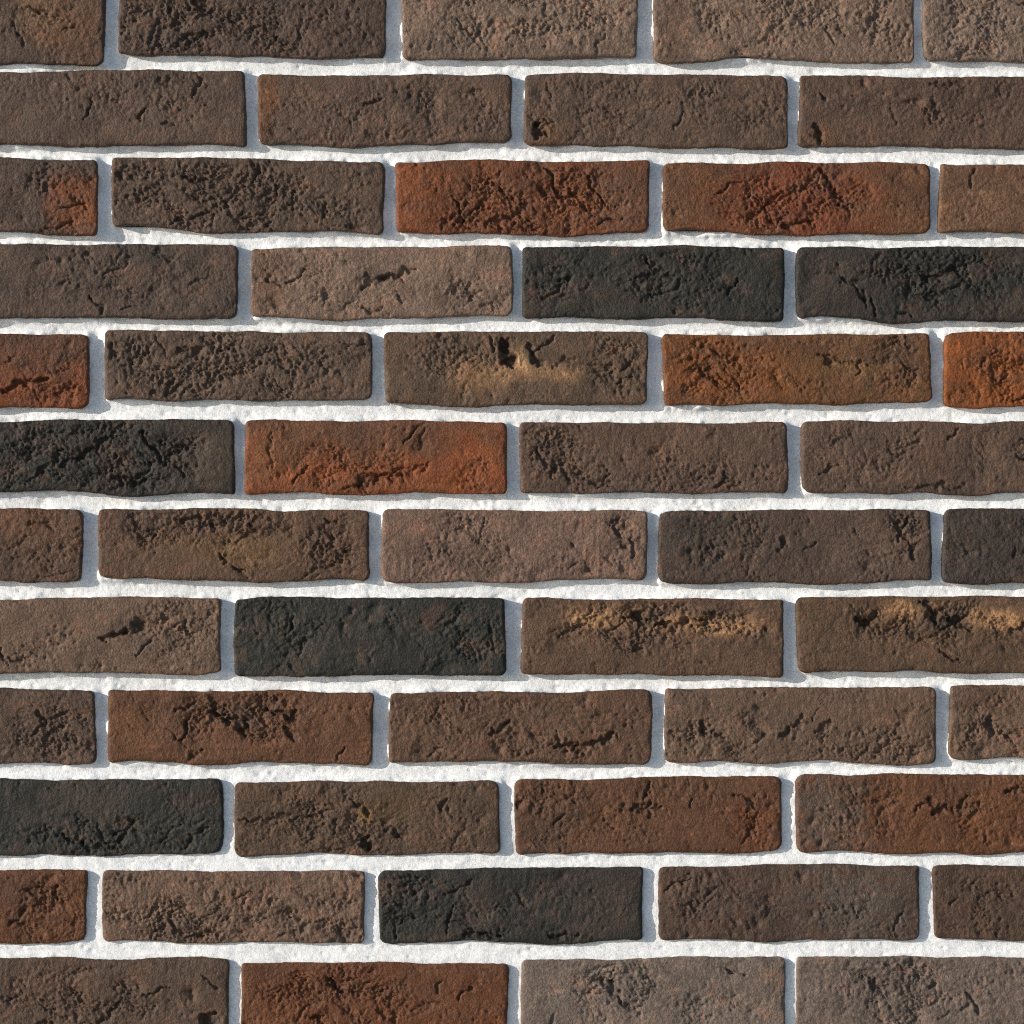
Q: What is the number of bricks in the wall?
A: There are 54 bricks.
